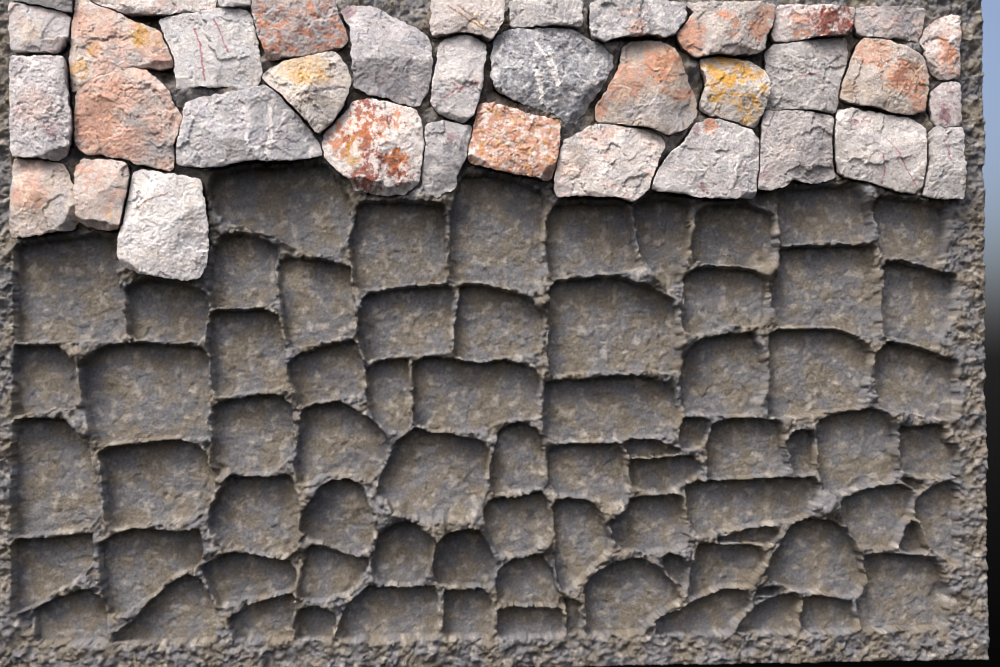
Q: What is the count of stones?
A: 37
